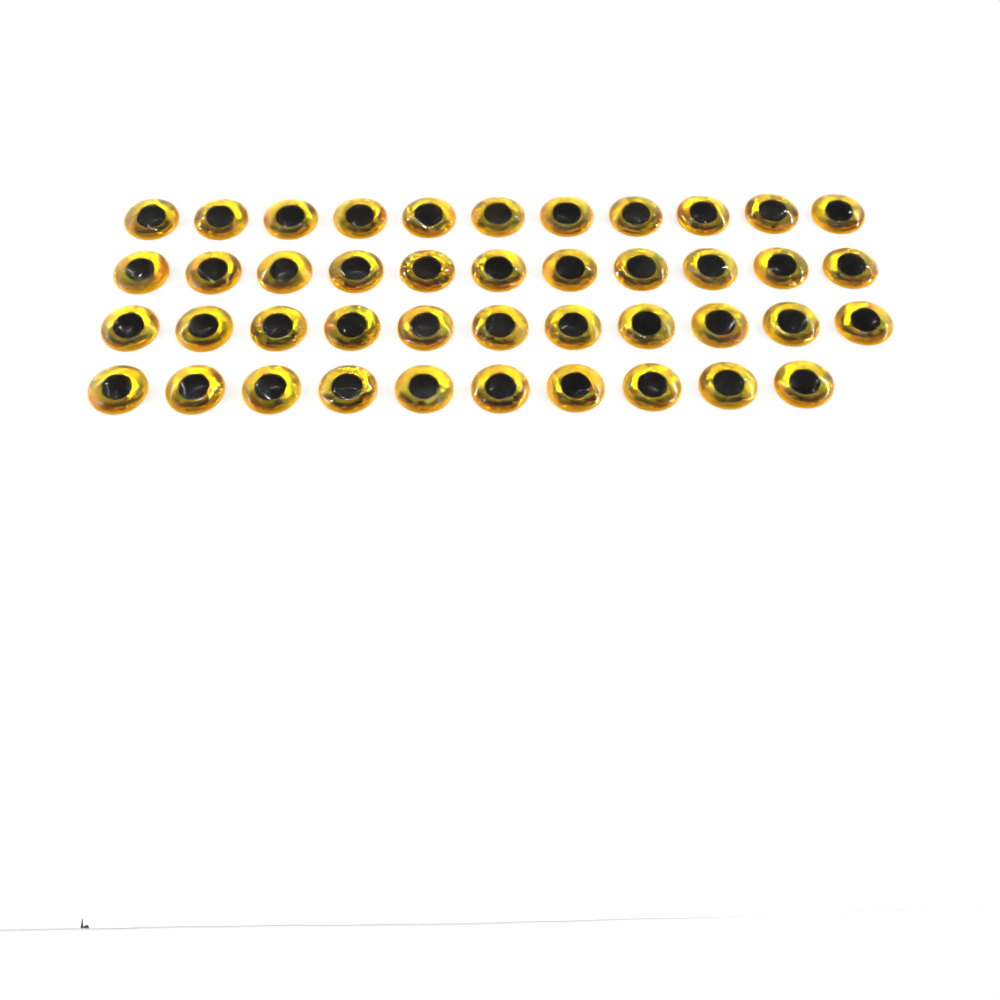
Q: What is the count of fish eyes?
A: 43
